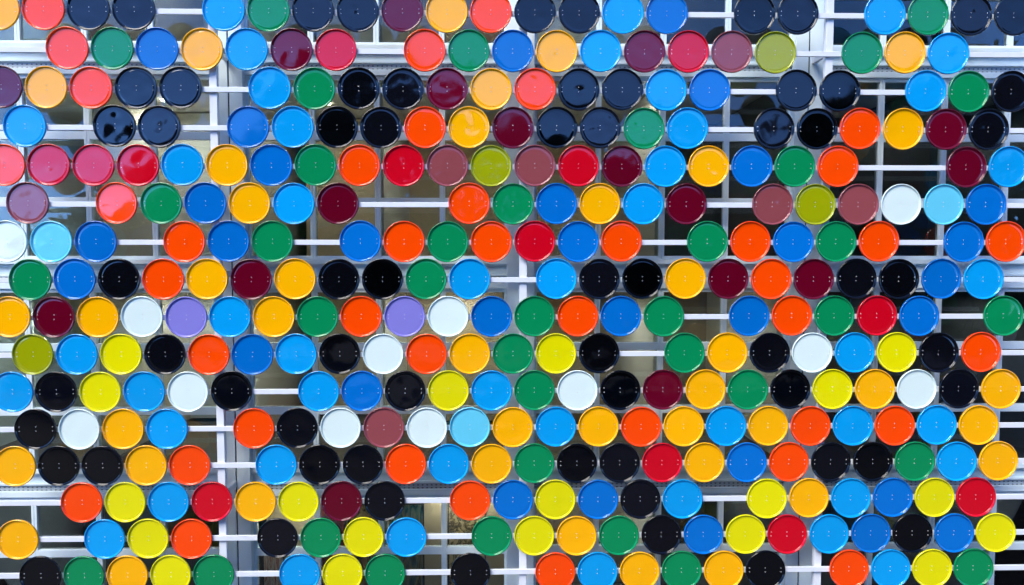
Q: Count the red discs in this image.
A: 13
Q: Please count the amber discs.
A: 42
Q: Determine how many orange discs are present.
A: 40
